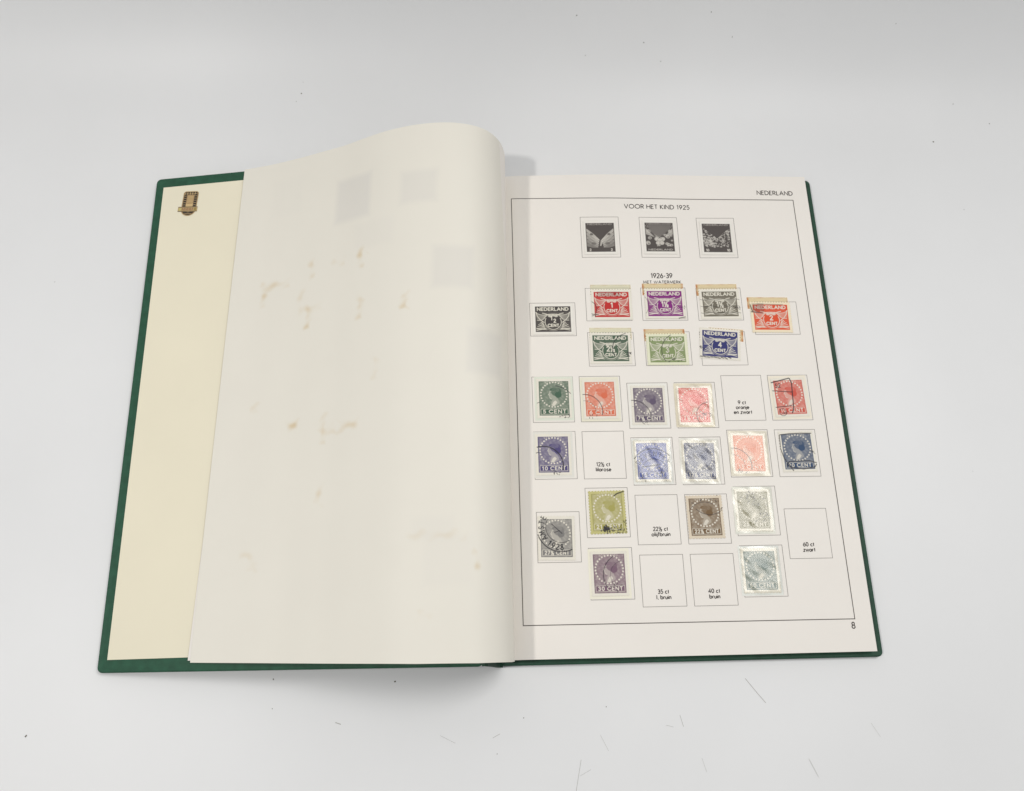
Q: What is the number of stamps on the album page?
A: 27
